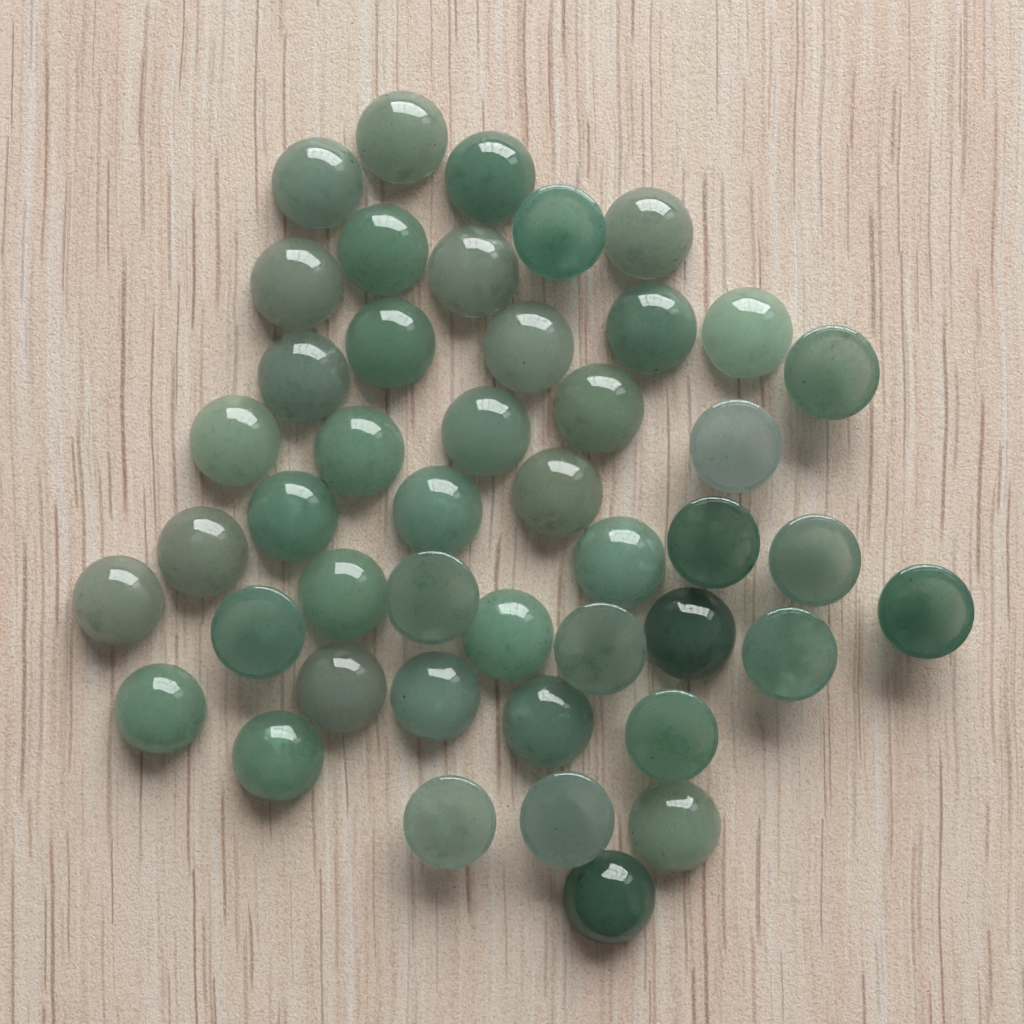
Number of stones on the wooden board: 45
